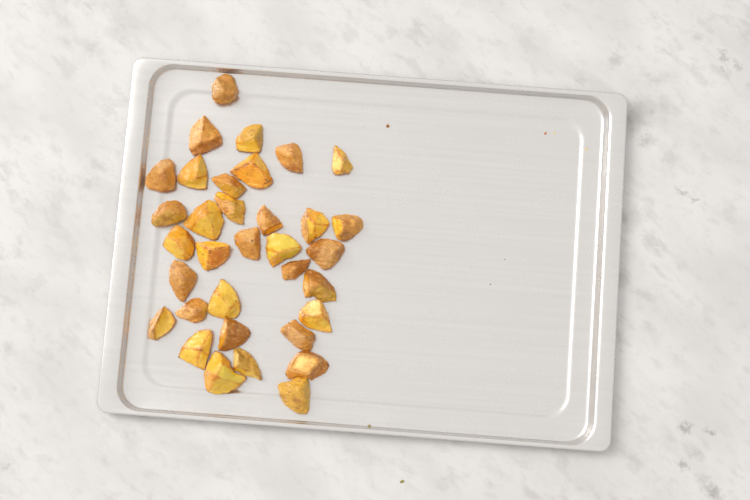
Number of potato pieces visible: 34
